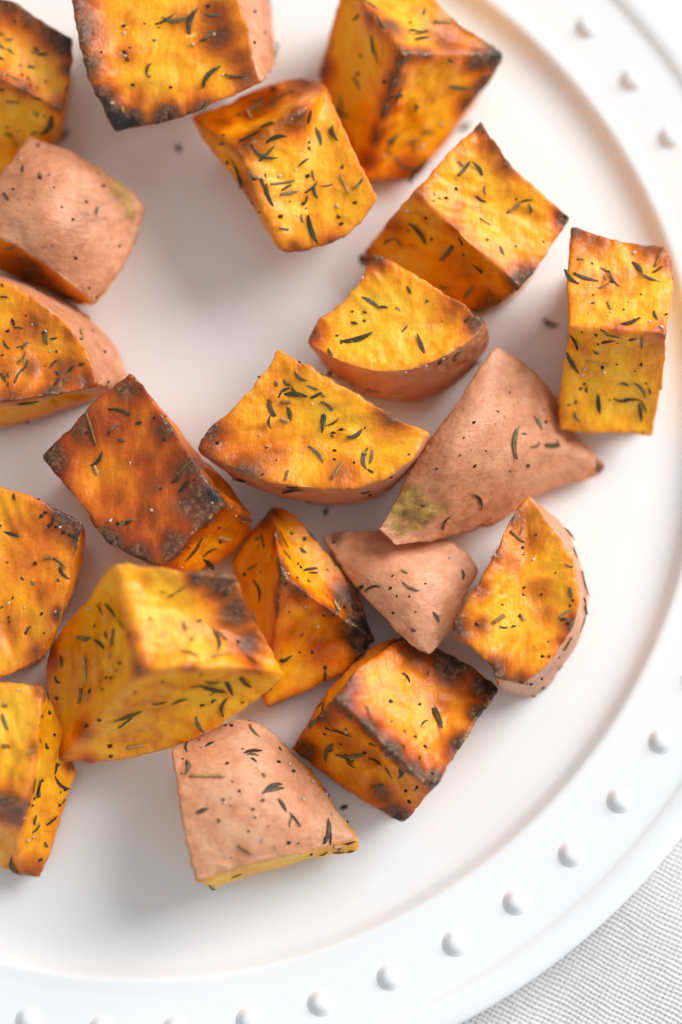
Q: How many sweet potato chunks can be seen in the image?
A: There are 20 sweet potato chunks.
